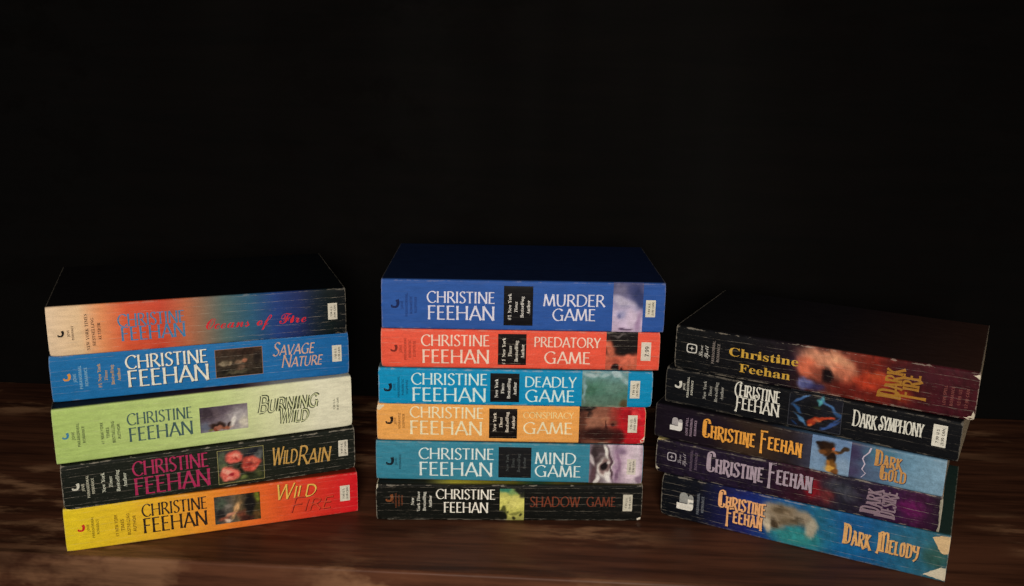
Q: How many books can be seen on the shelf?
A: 16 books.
